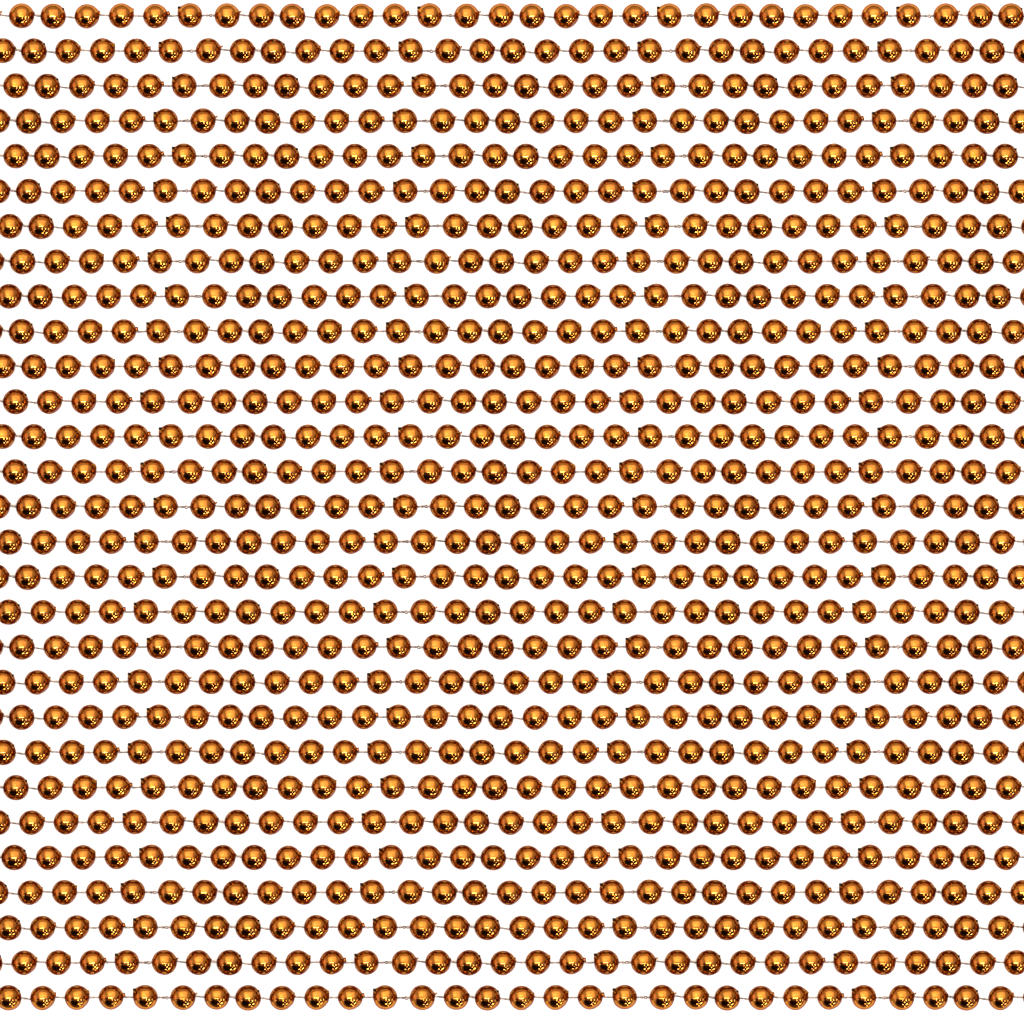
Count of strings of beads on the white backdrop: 29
